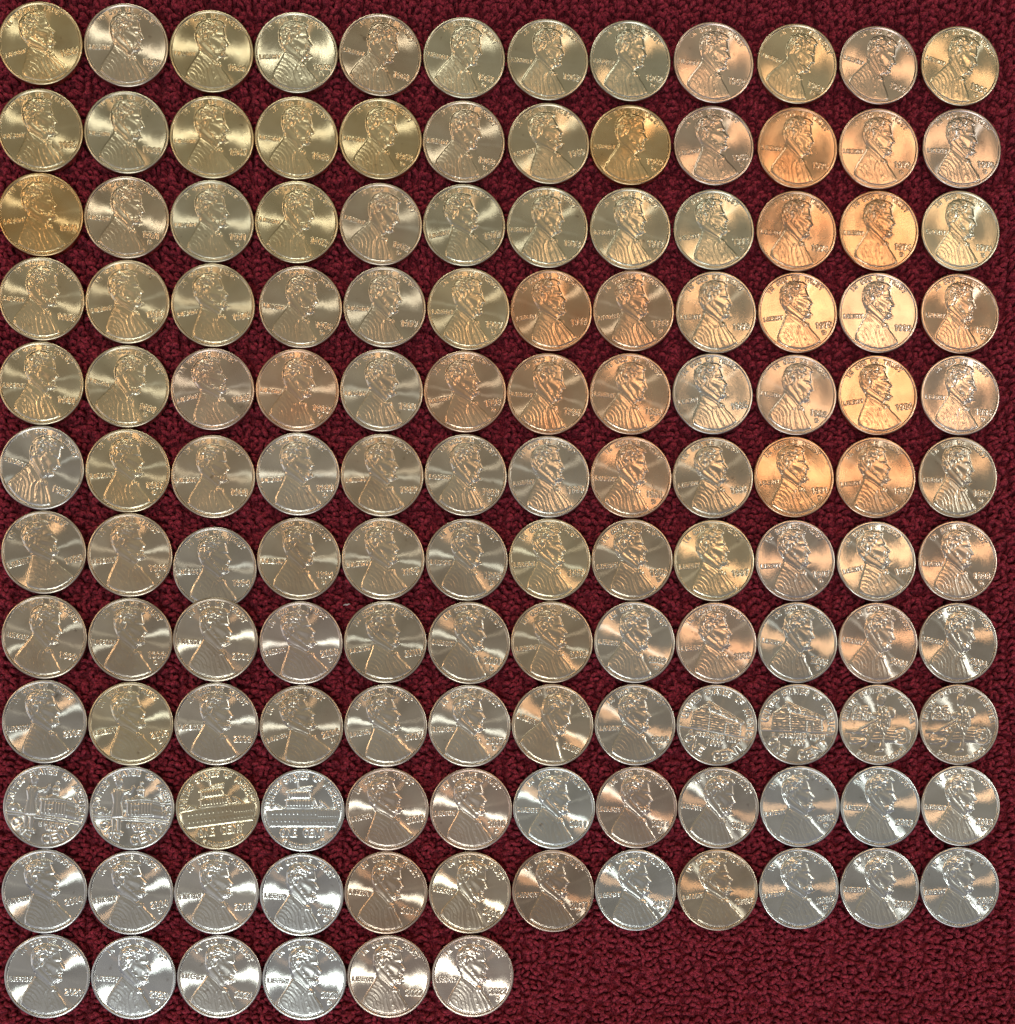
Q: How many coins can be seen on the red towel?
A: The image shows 138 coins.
